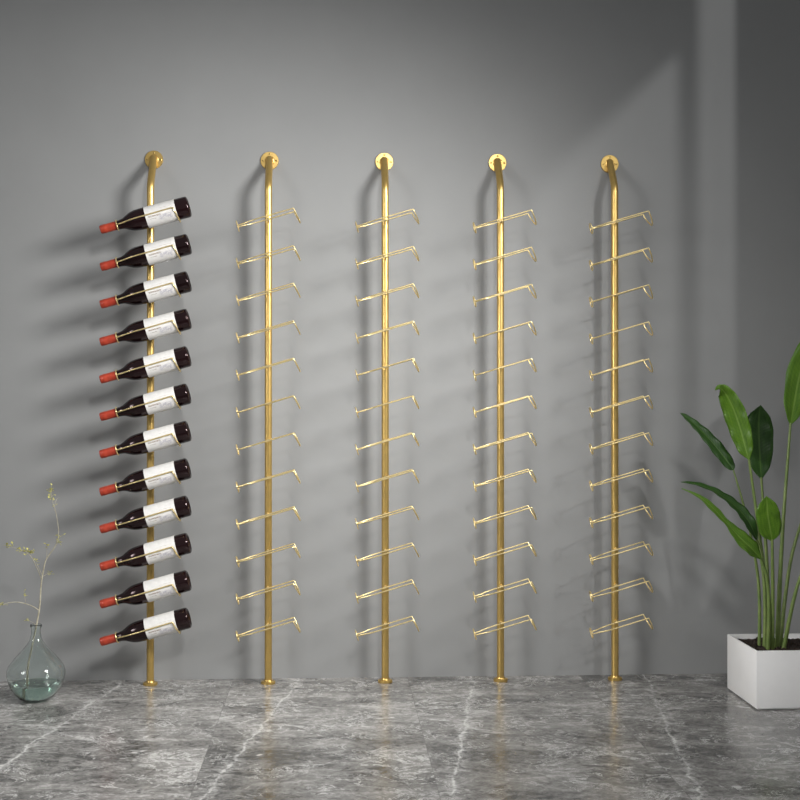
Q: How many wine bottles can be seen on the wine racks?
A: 12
